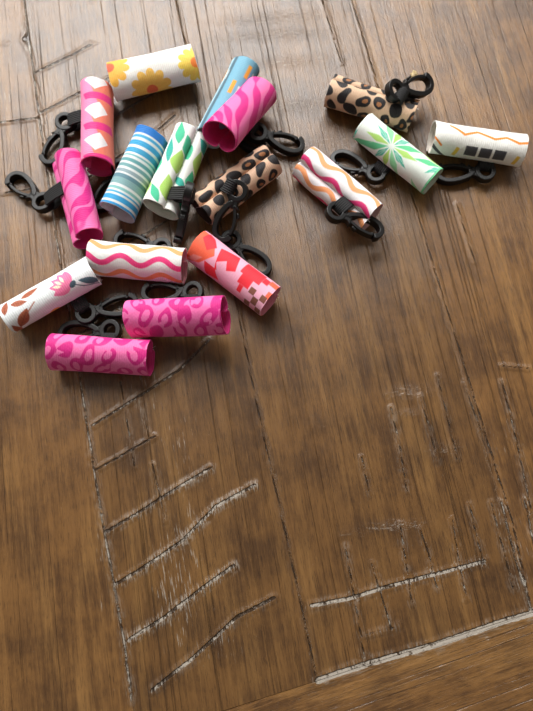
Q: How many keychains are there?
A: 17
